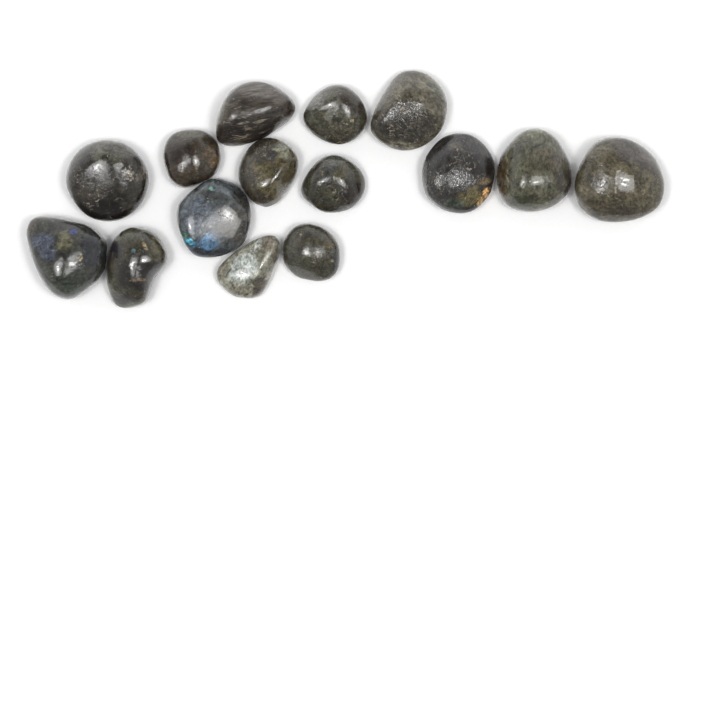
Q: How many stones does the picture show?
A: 15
